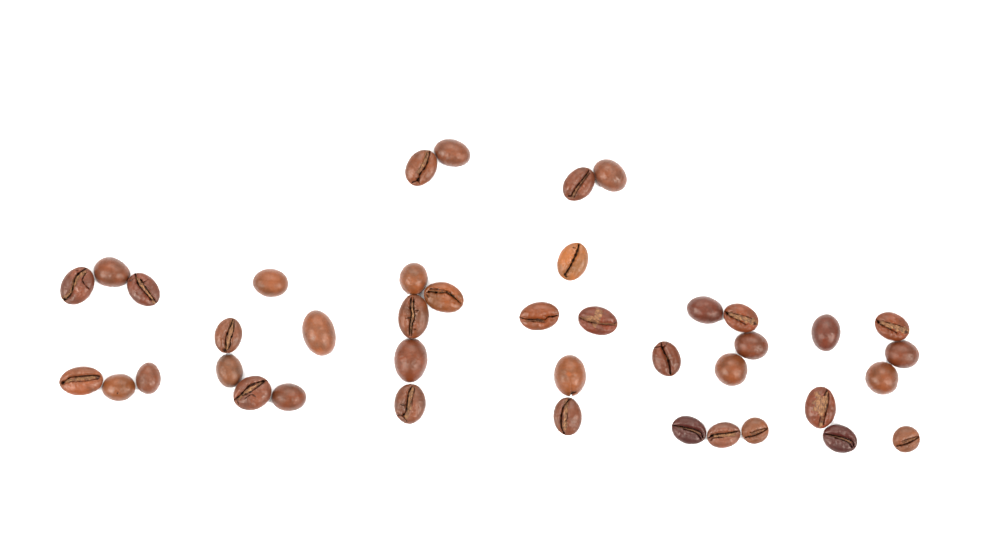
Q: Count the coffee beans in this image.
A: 41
